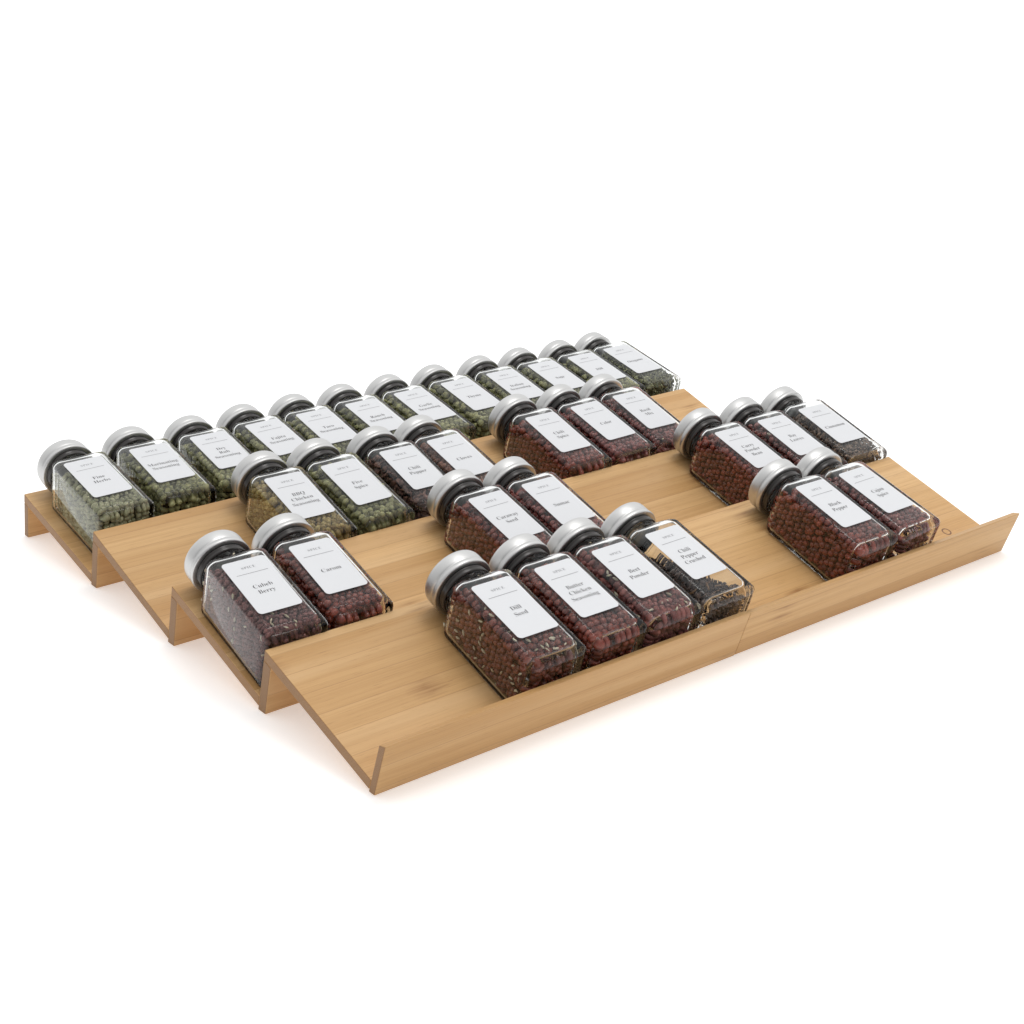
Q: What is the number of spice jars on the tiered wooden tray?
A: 32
